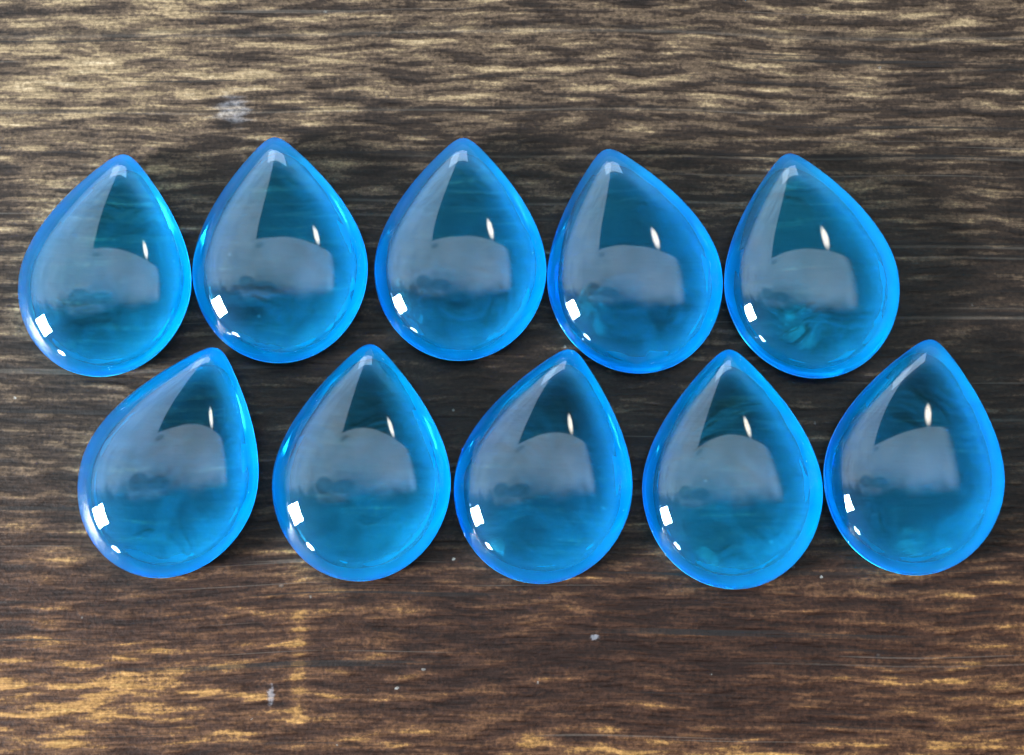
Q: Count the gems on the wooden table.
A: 10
